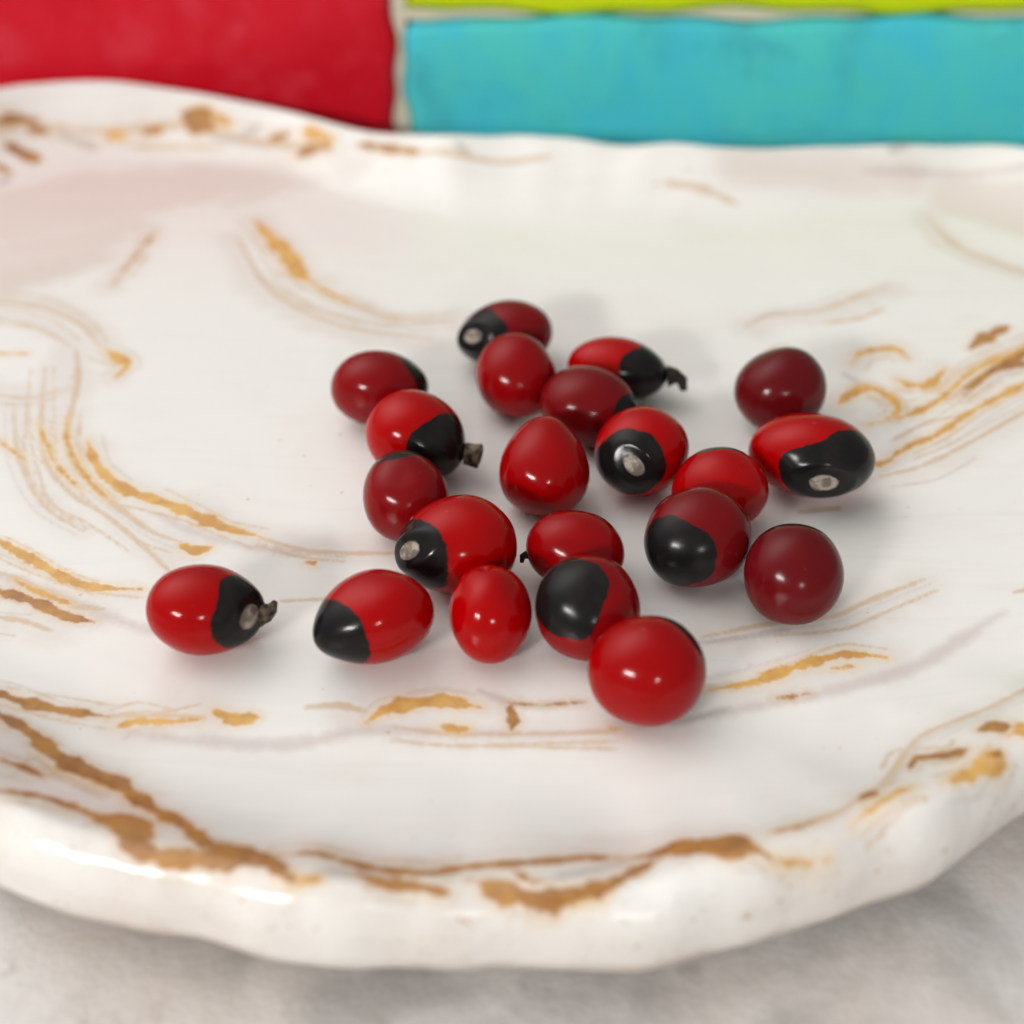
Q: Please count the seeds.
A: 21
